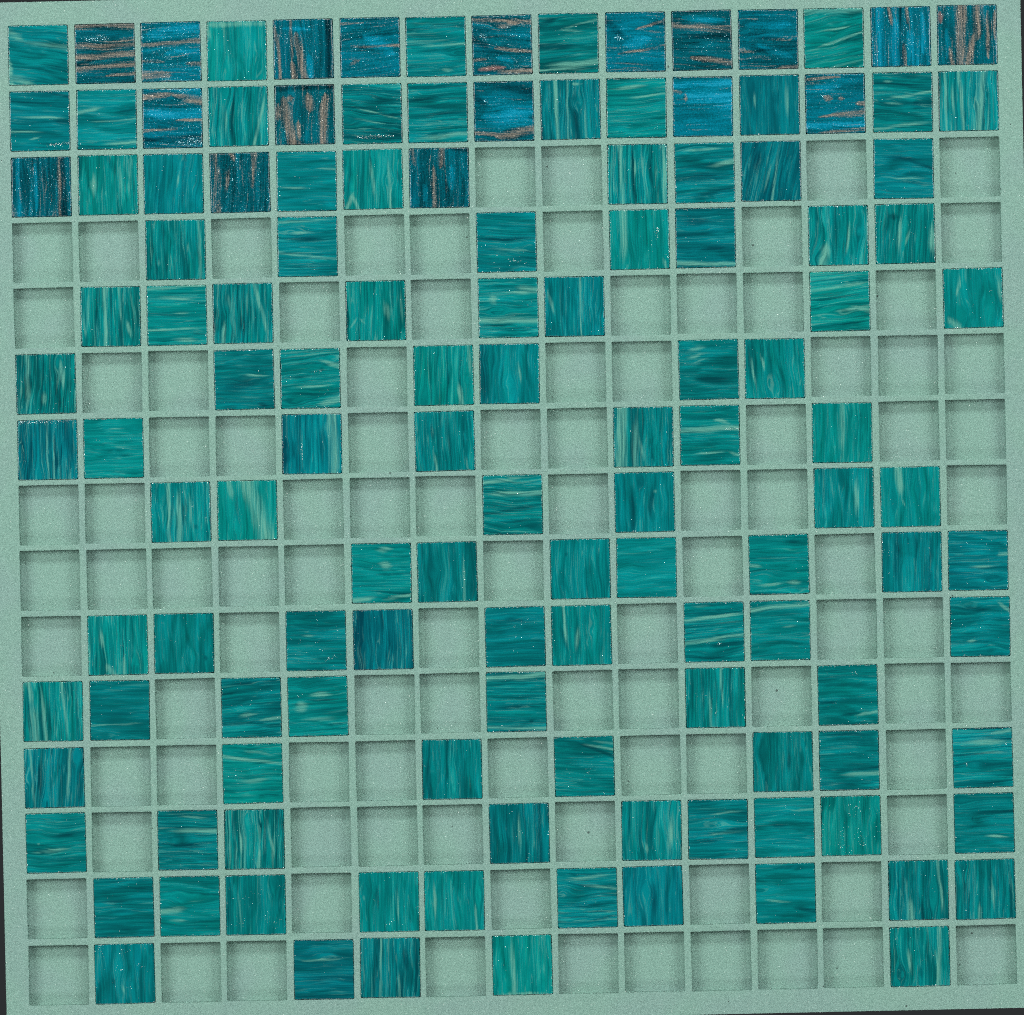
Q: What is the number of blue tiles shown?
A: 18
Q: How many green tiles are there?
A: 112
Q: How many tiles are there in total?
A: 130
